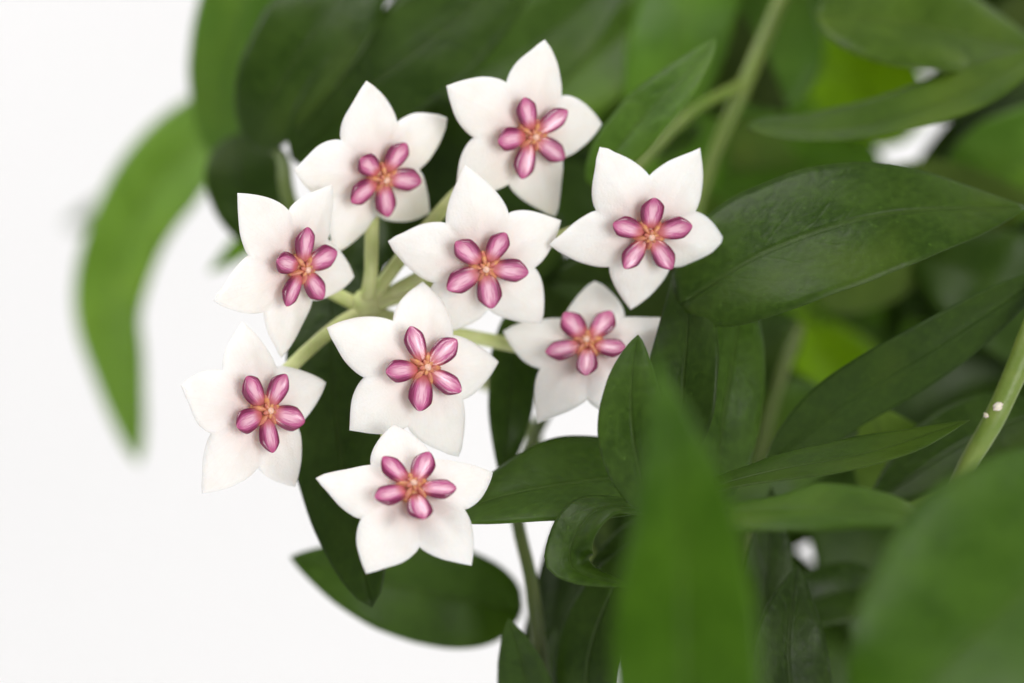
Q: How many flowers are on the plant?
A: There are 9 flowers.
